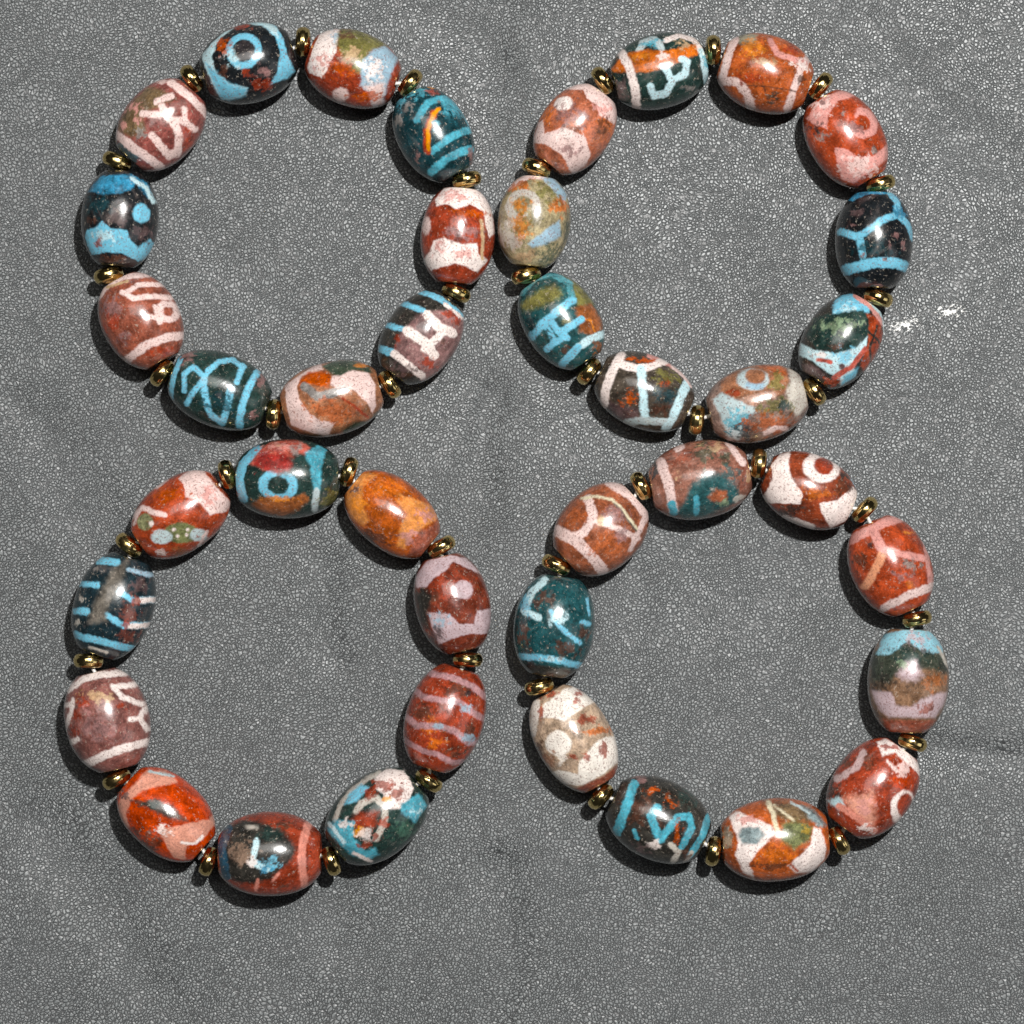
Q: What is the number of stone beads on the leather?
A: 40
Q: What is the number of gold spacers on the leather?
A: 40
